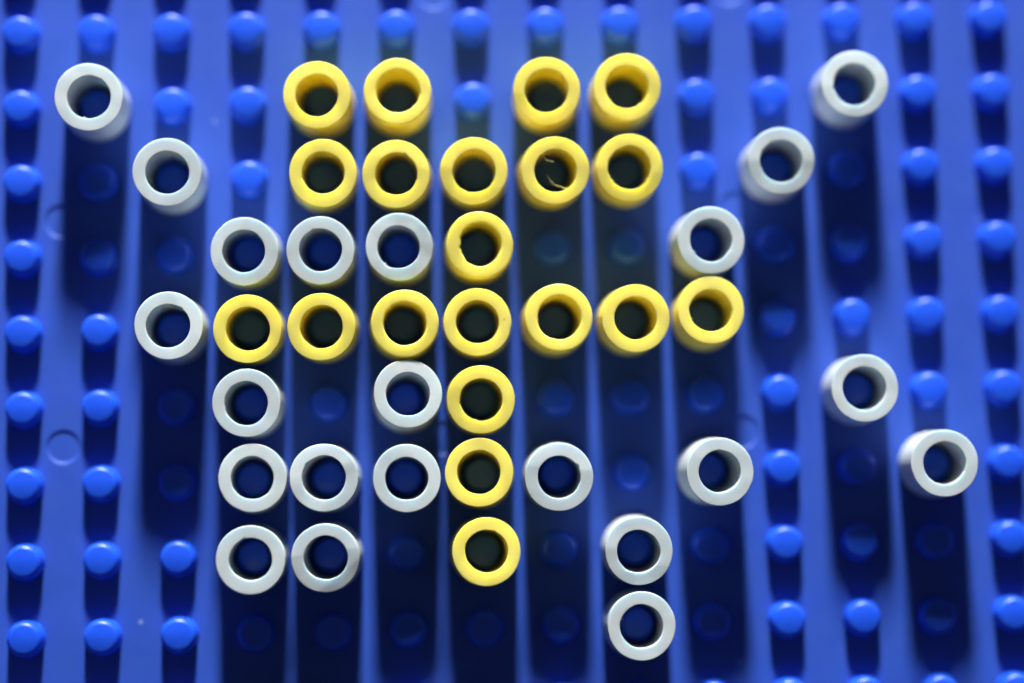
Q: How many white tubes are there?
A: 22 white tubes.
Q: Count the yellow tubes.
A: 20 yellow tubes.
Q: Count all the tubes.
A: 42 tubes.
